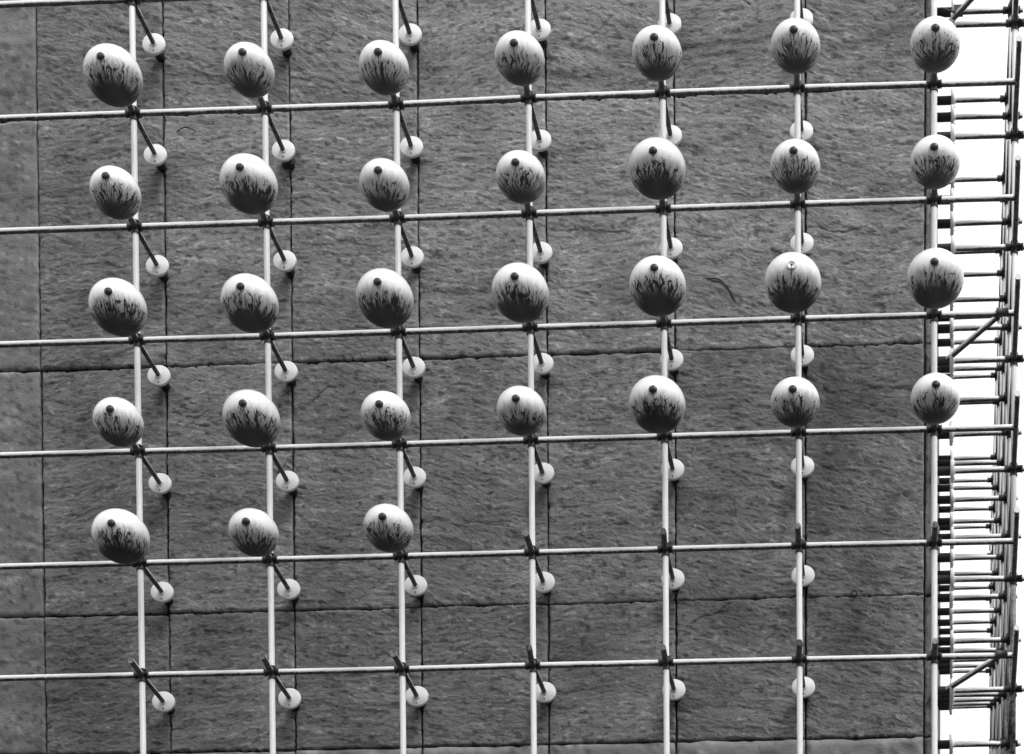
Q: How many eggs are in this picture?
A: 31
